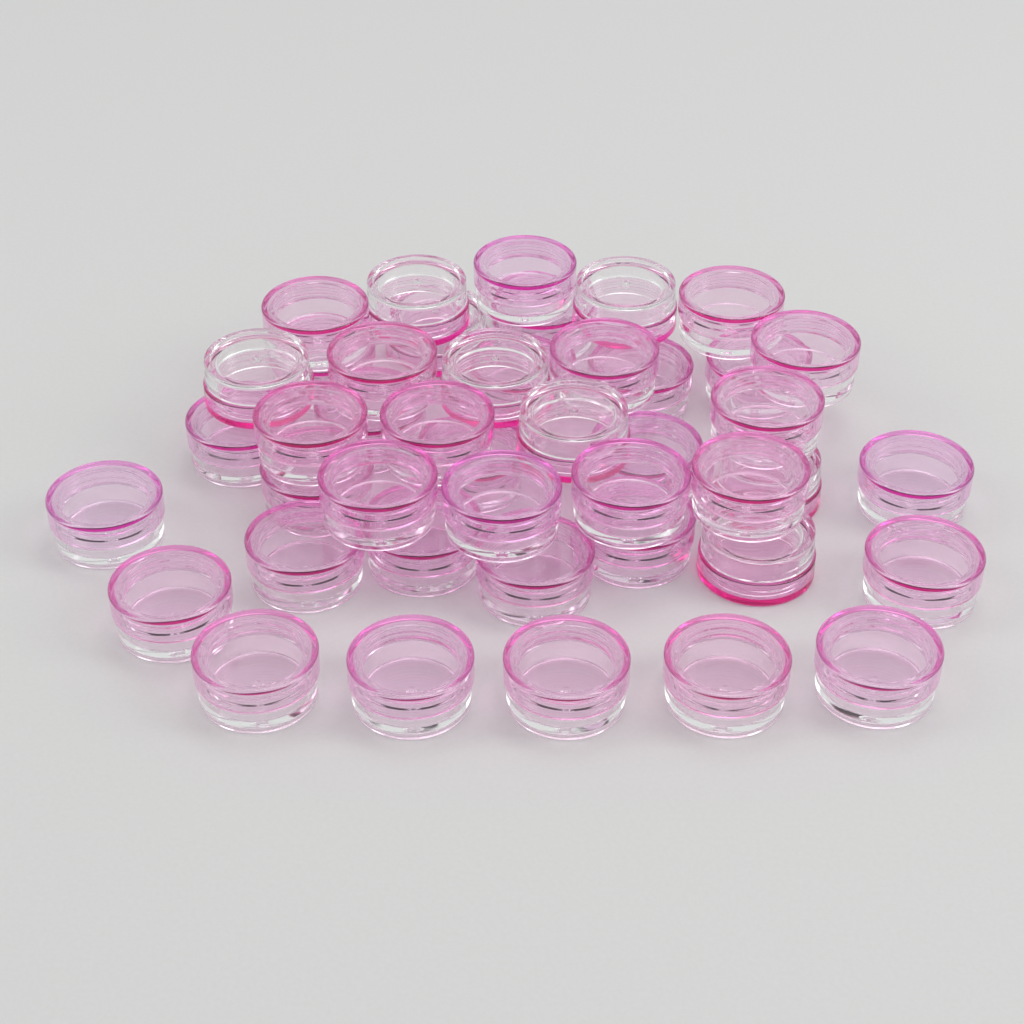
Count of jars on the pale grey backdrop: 44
